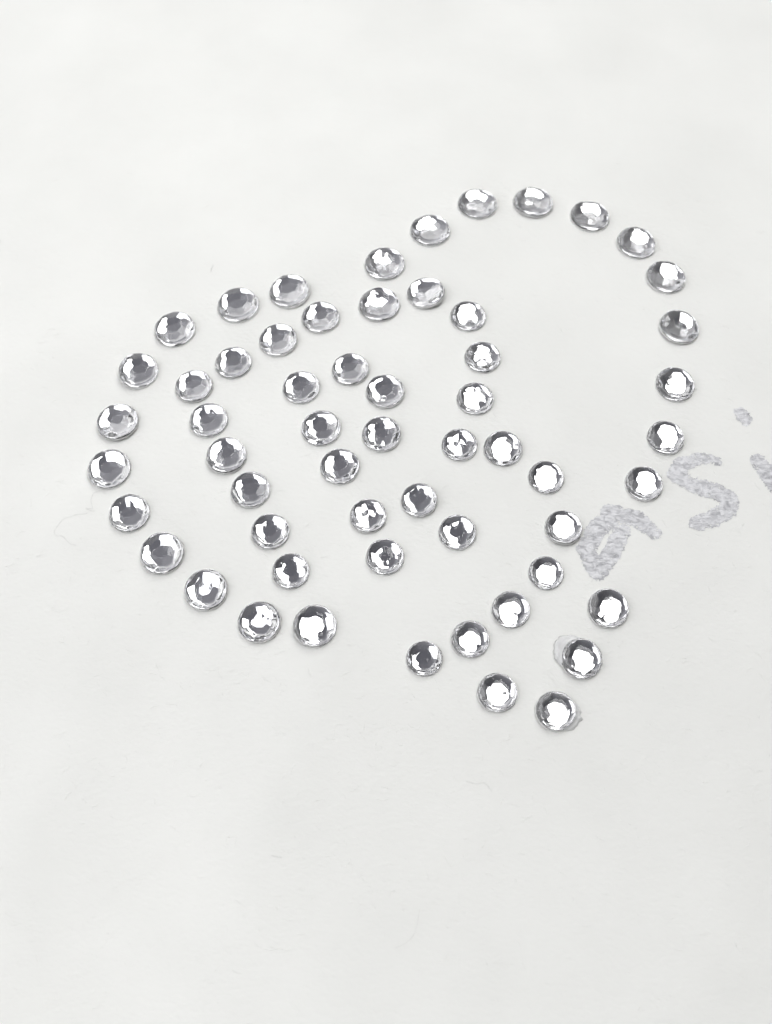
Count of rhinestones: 58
